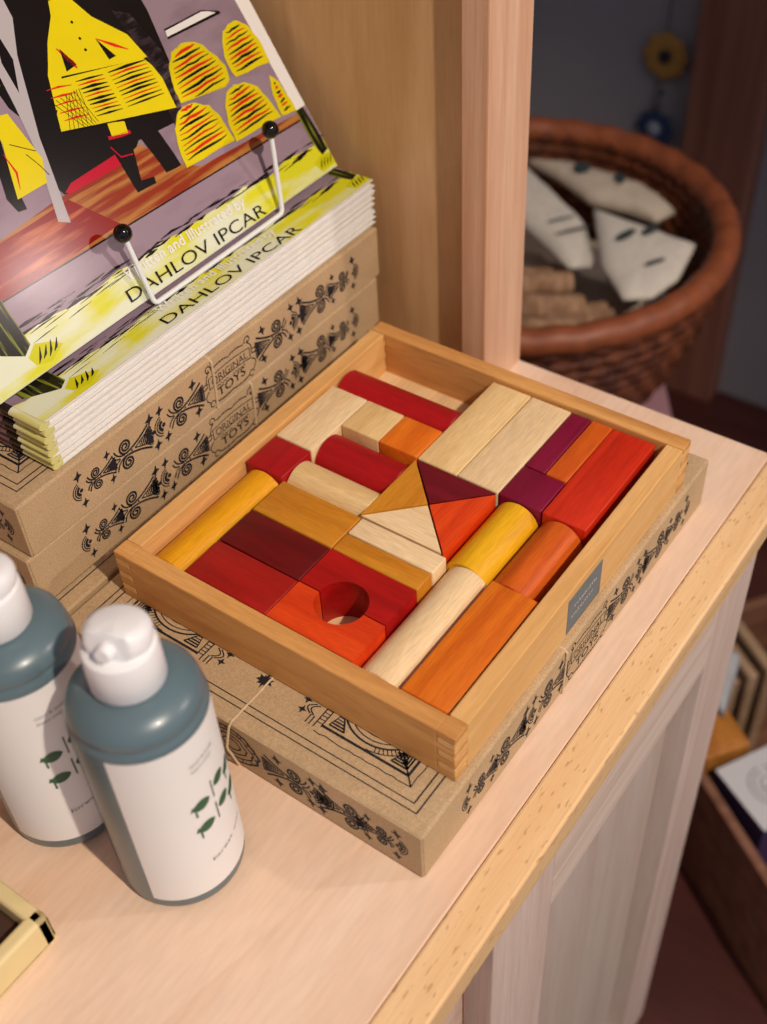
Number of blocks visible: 29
